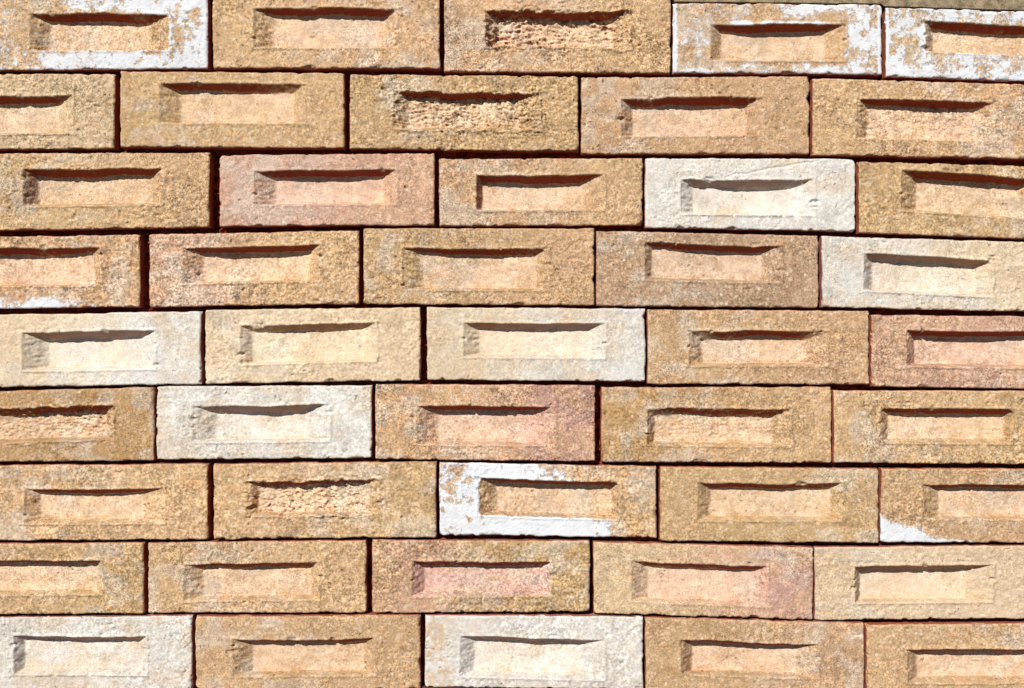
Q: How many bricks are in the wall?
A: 45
